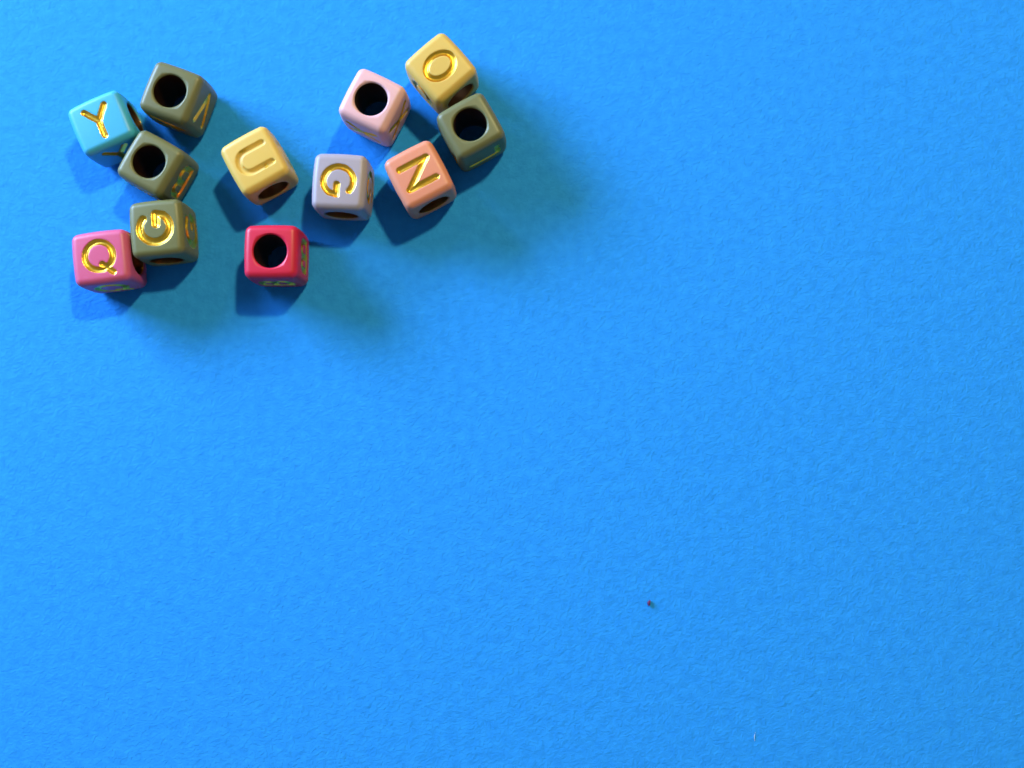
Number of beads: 12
